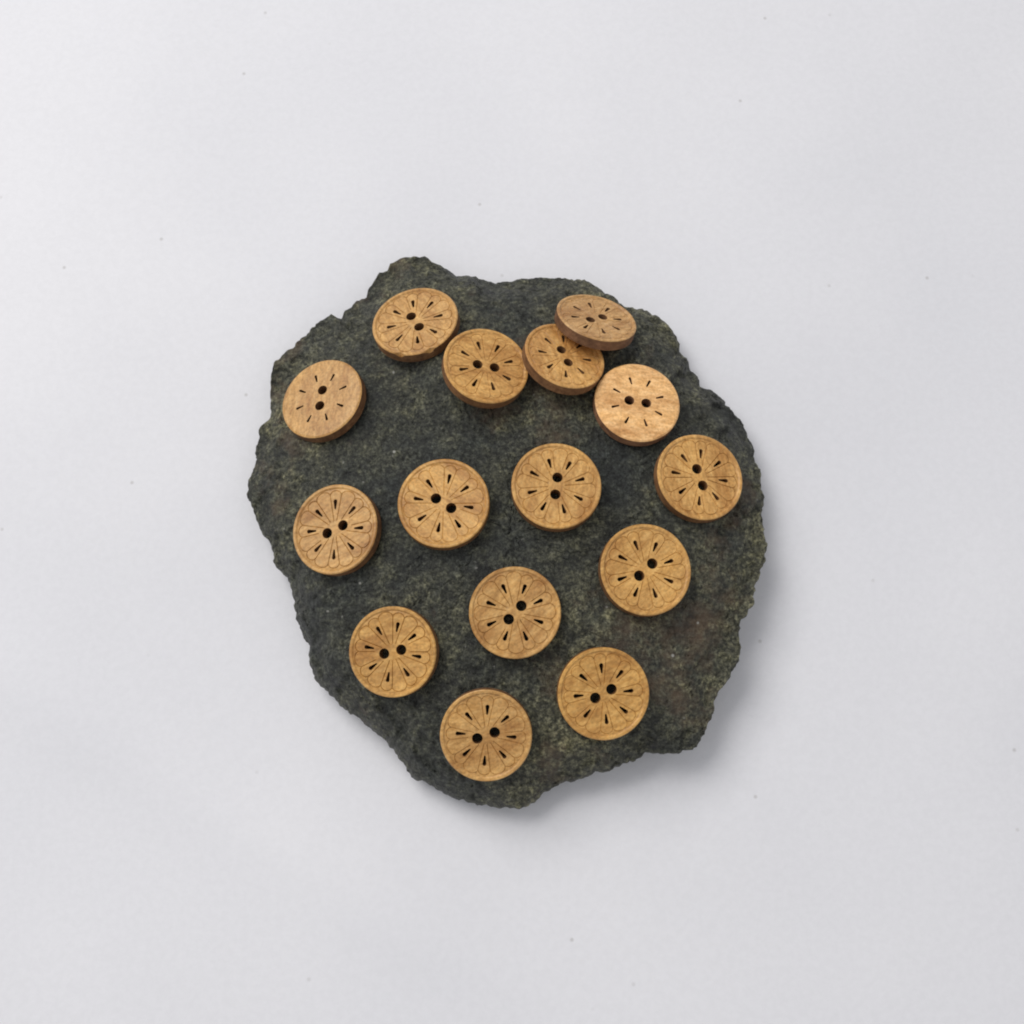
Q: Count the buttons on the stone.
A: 15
